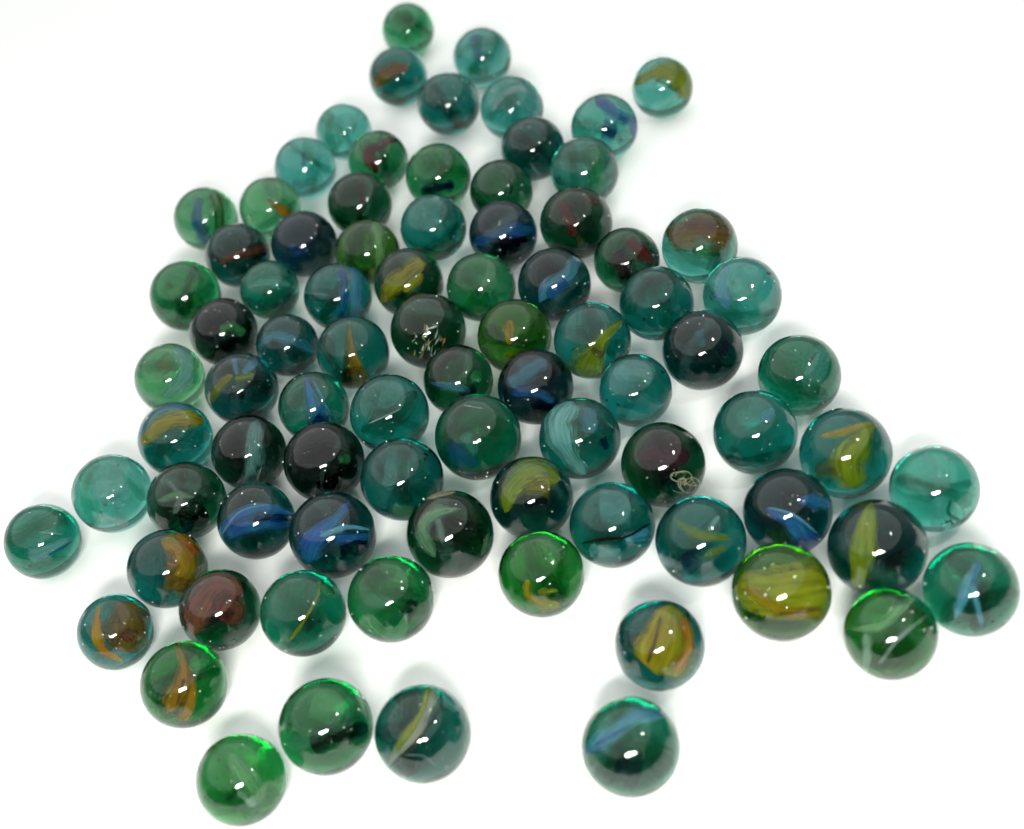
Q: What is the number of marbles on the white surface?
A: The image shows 84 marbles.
